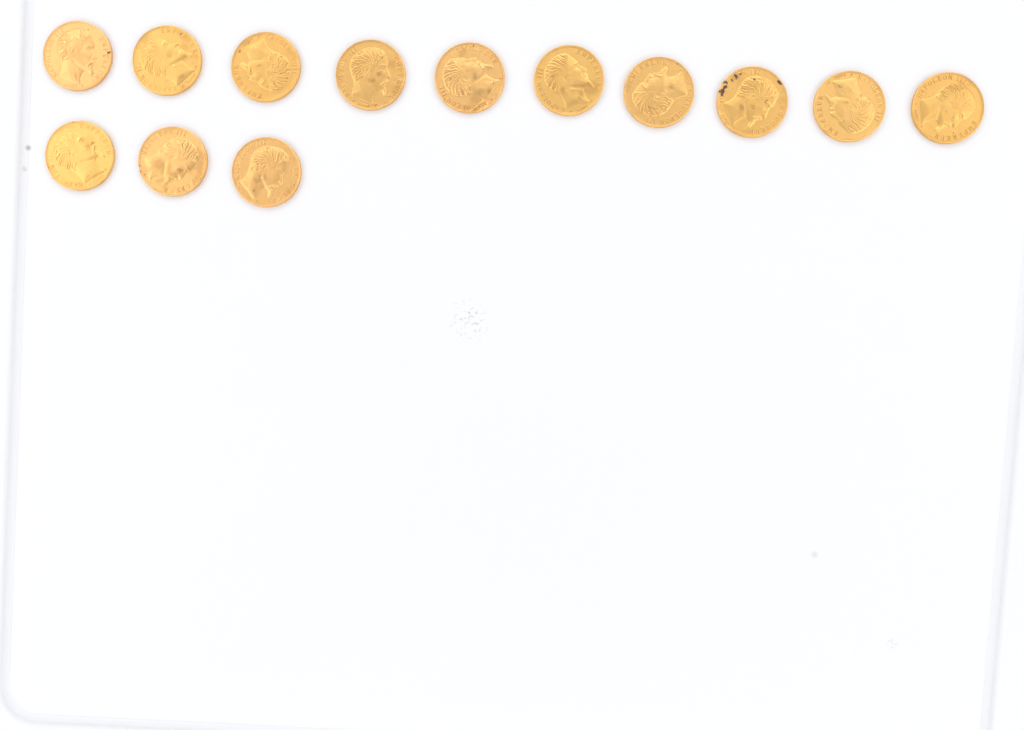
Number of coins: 13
